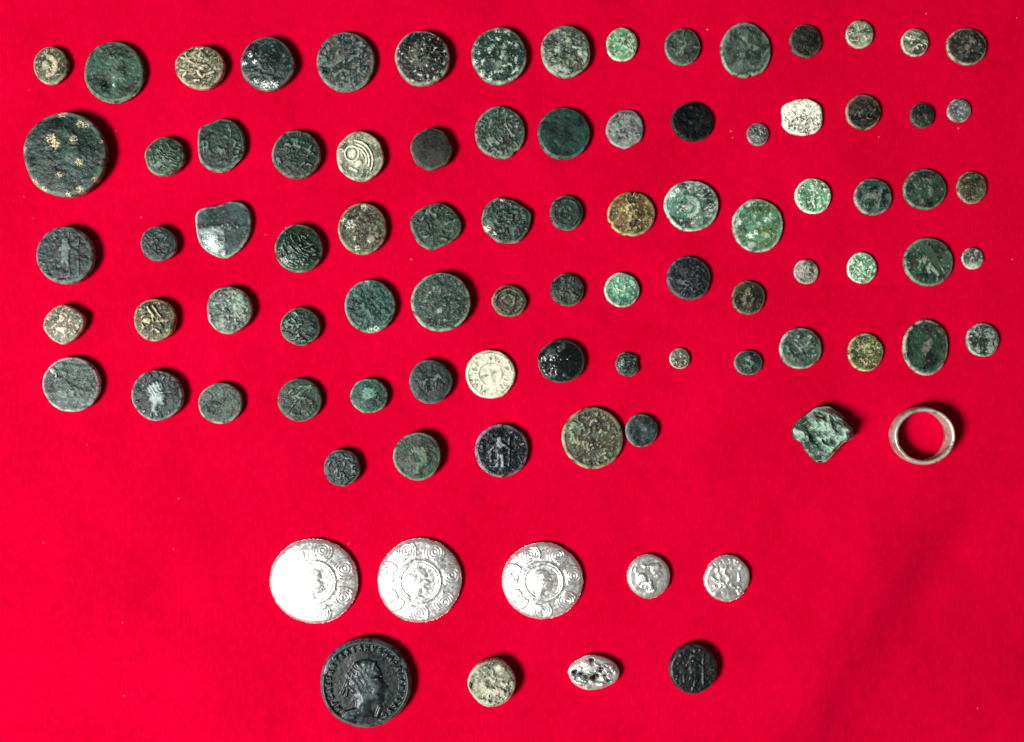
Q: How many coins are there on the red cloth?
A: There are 89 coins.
